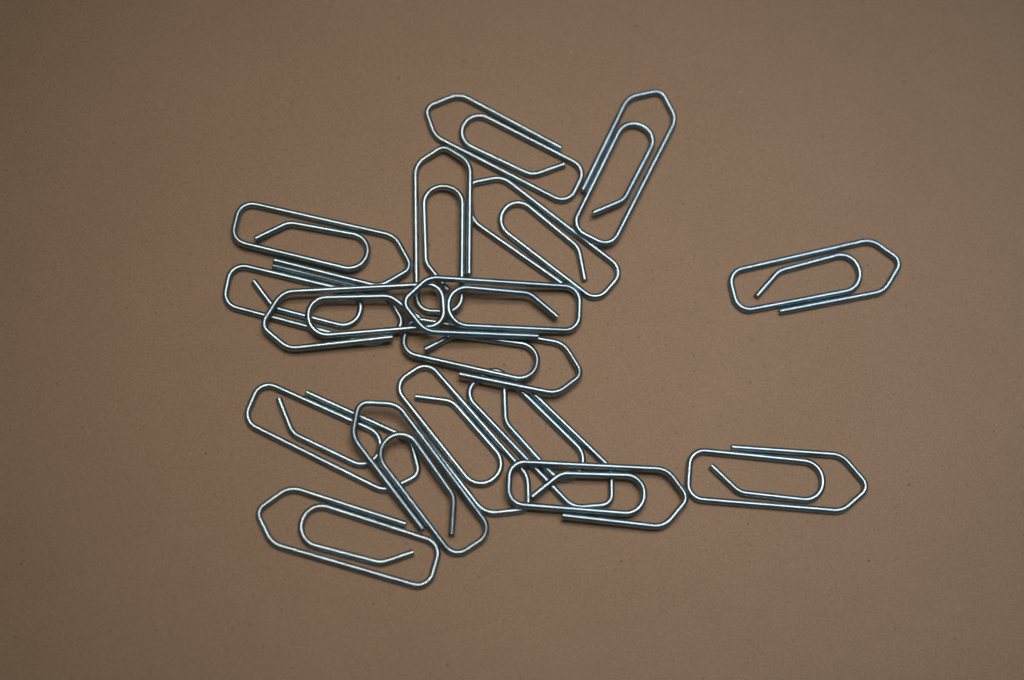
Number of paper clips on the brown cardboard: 17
